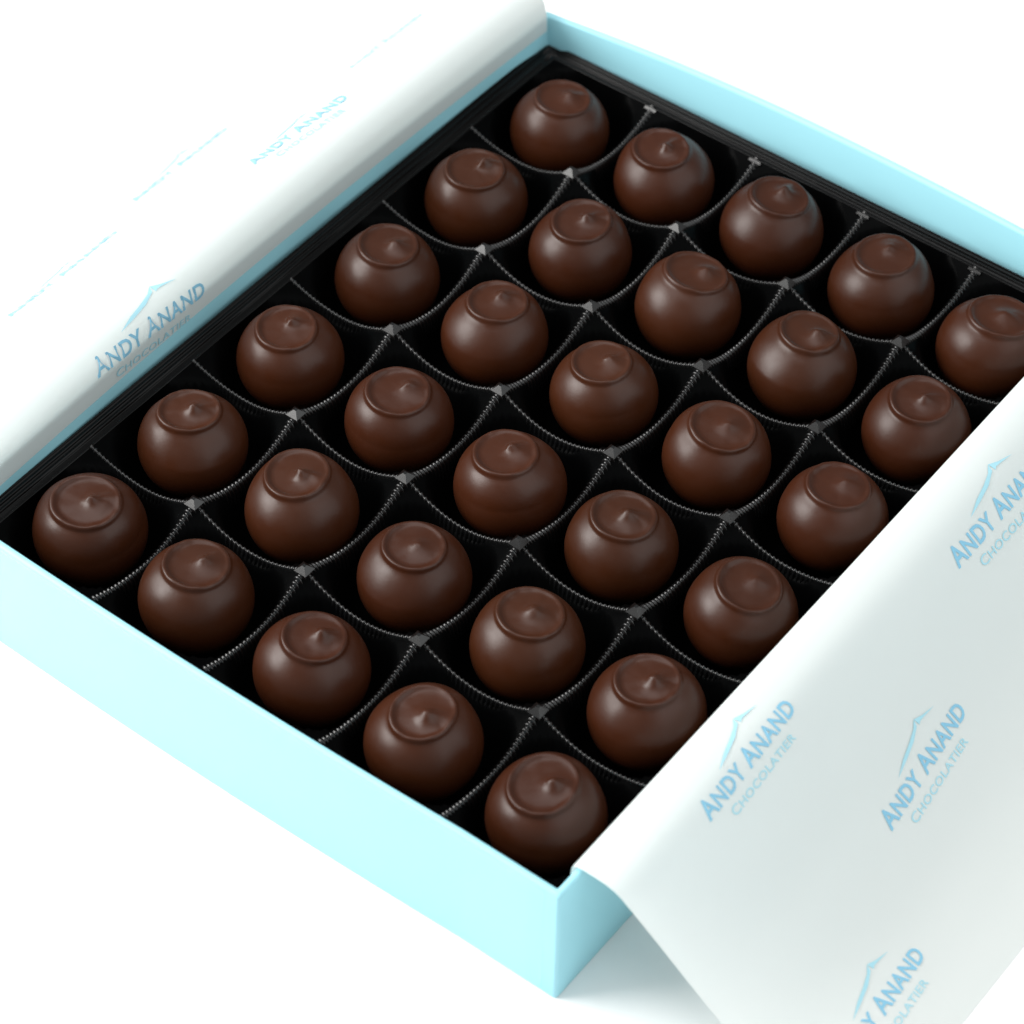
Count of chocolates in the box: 30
